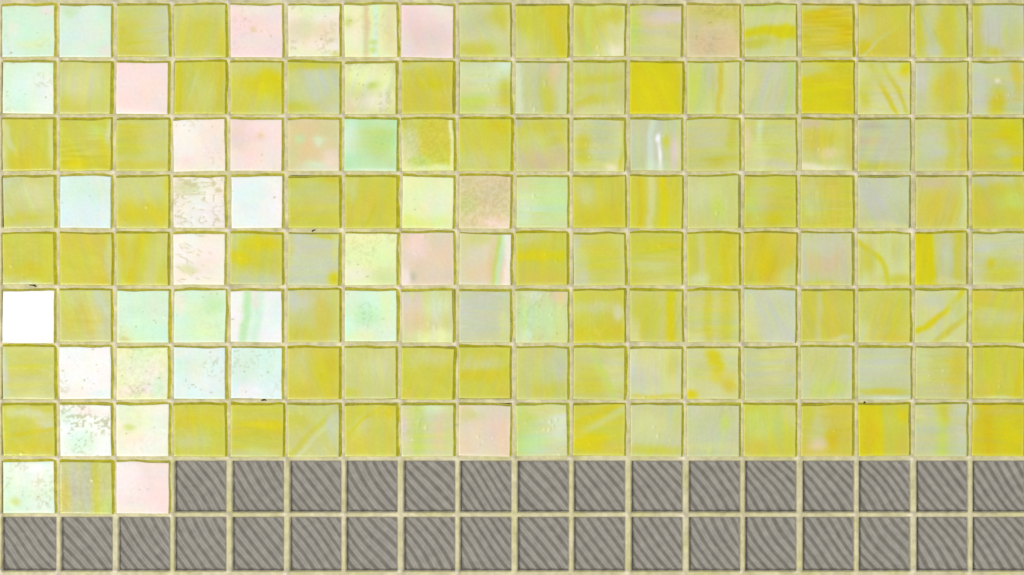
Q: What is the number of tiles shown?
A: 147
